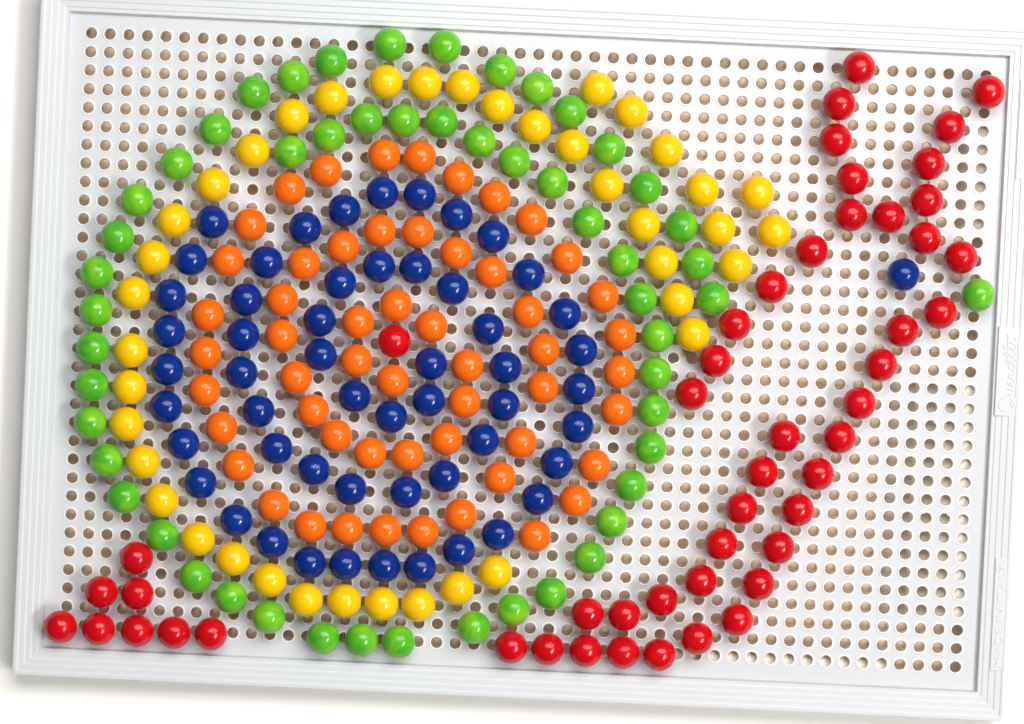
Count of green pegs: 53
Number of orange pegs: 54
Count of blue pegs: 54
